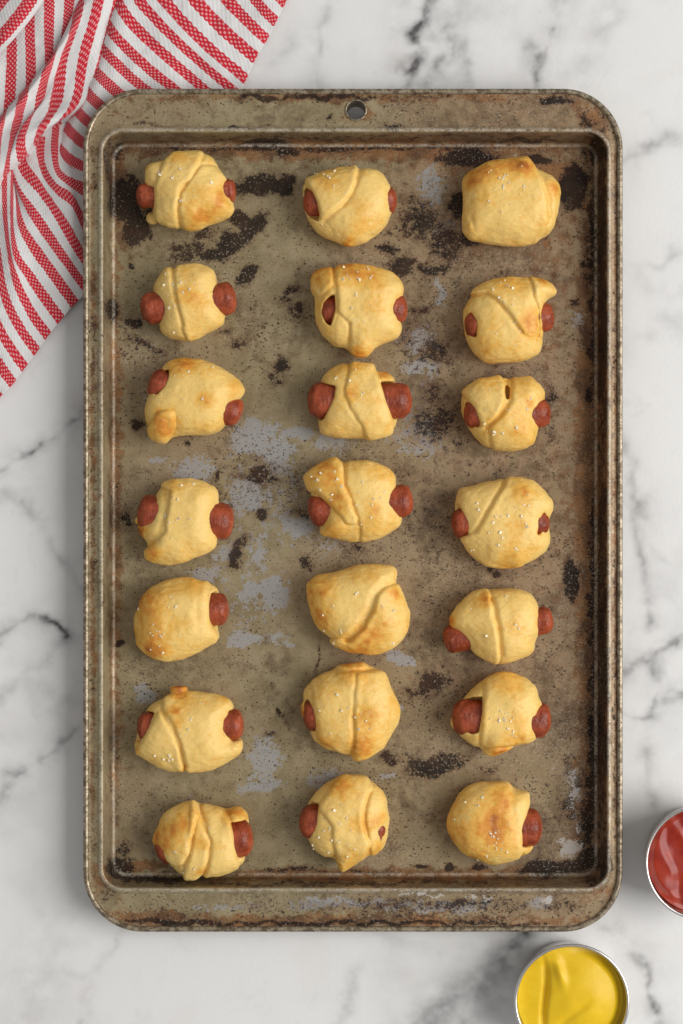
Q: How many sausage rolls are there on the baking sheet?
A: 21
